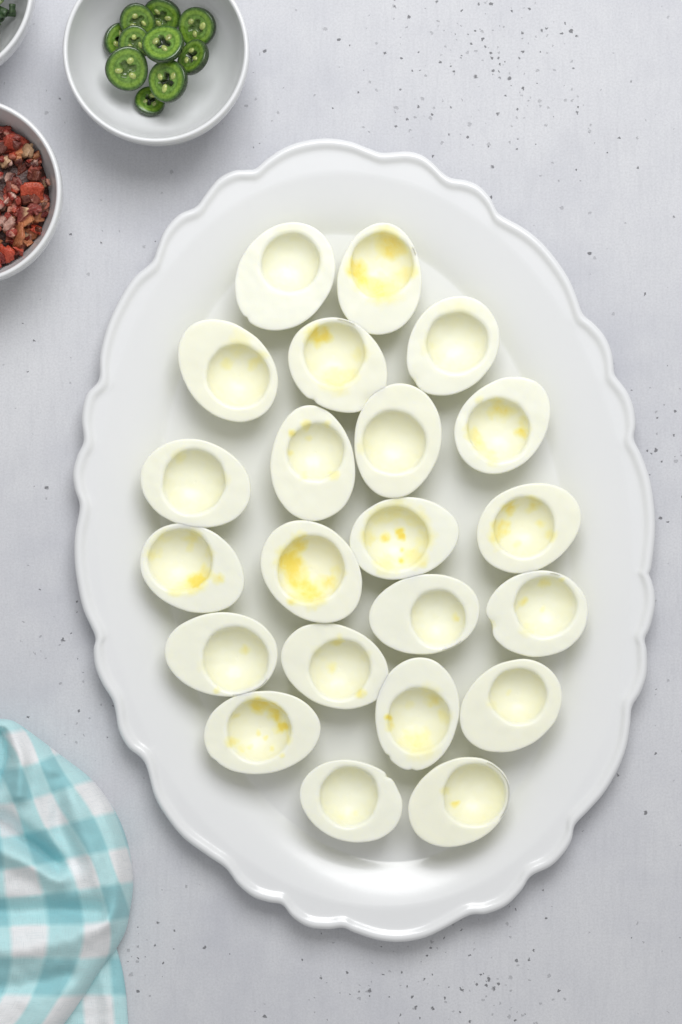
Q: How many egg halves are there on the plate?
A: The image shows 22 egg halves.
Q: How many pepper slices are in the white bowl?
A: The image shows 10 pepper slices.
